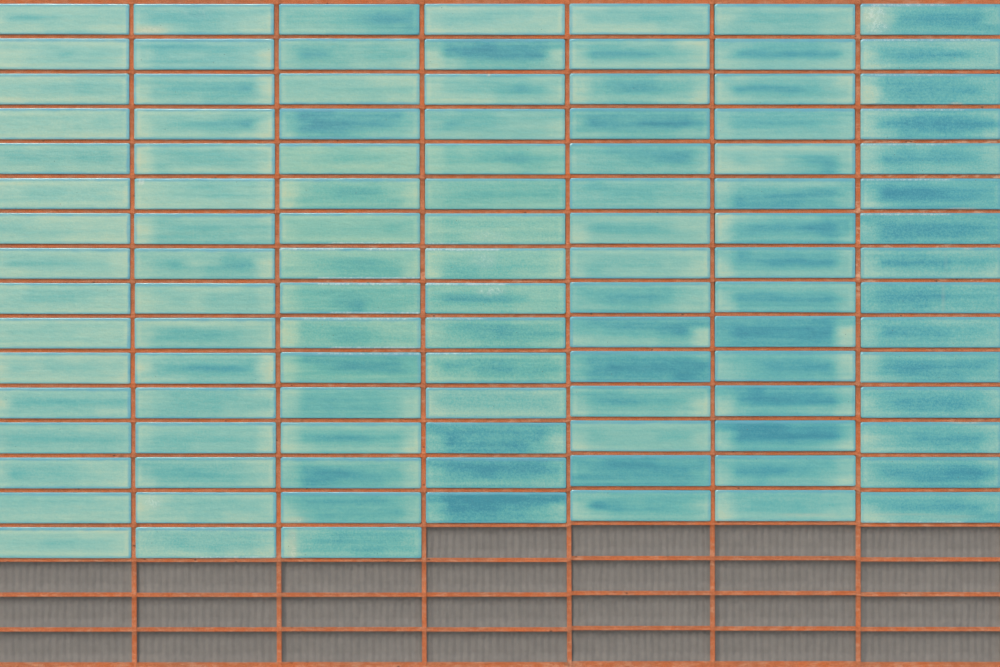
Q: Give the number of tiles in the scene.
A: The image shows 108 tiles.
